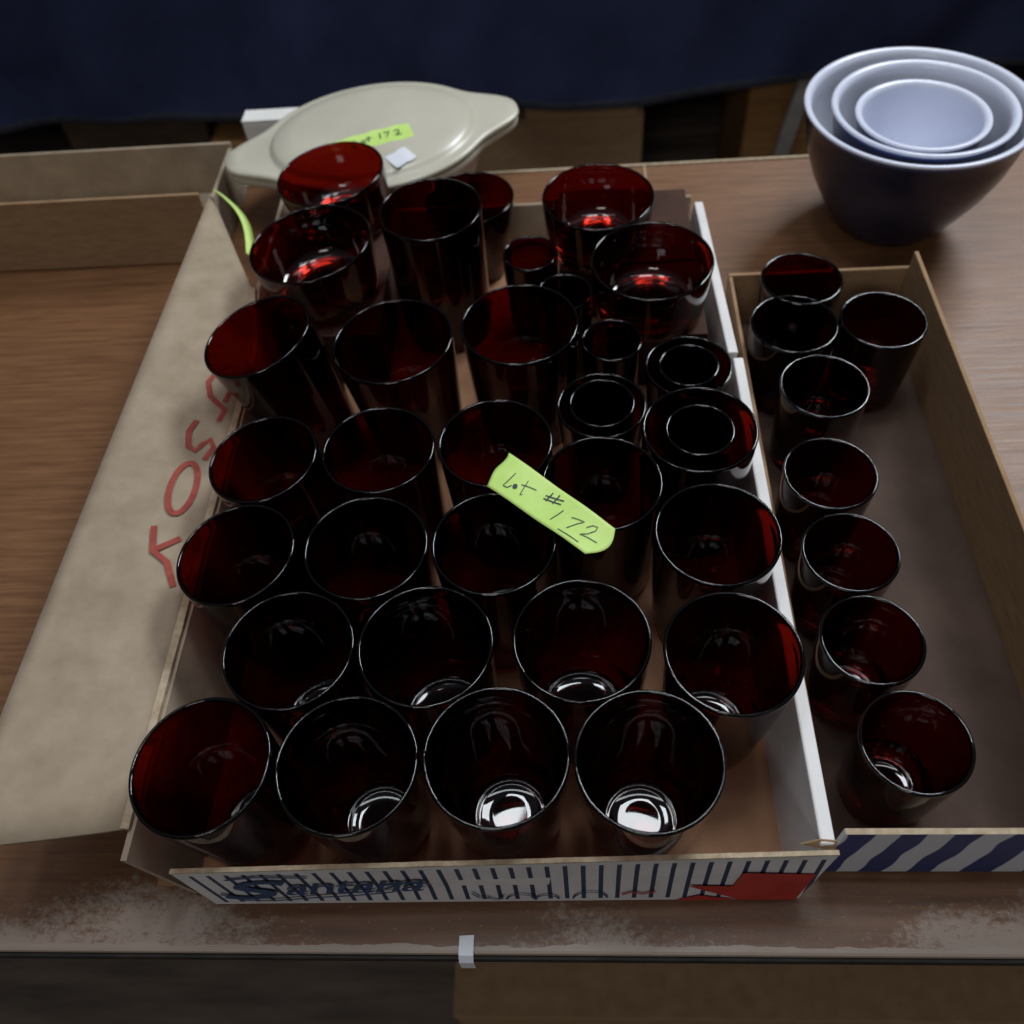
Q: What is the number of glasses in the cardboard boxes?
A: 42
